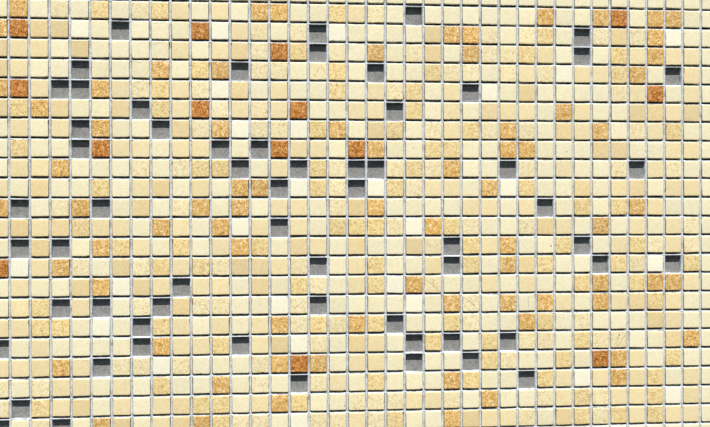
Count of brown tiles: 14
